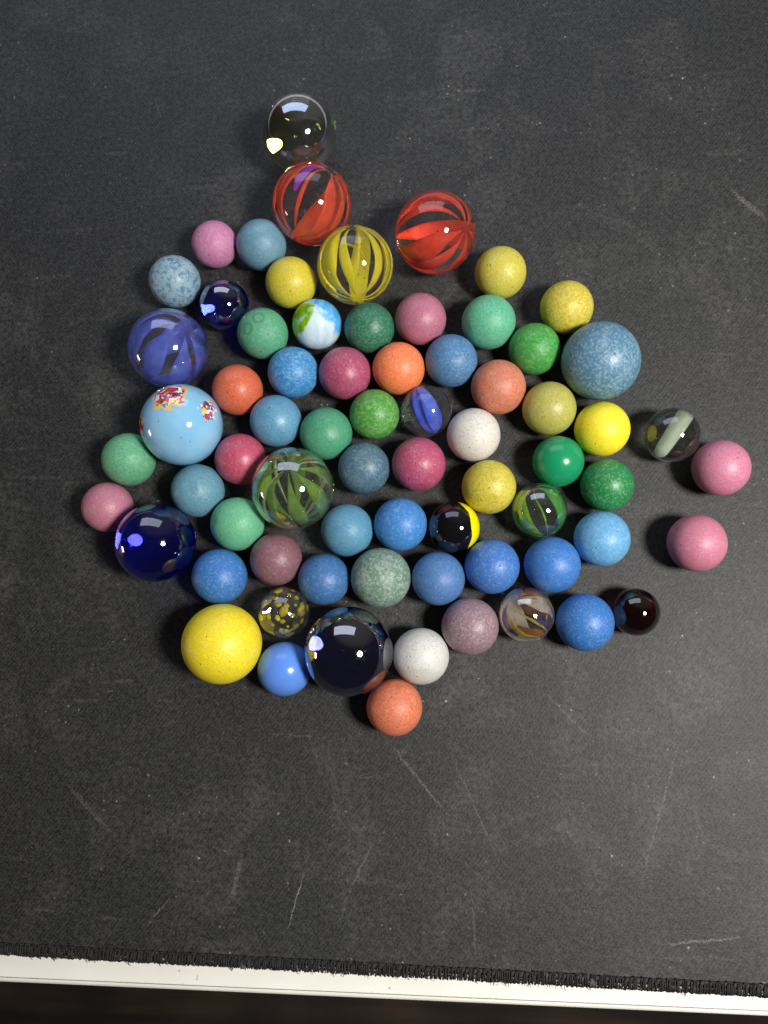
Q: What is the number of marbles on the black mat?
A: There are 70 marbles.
